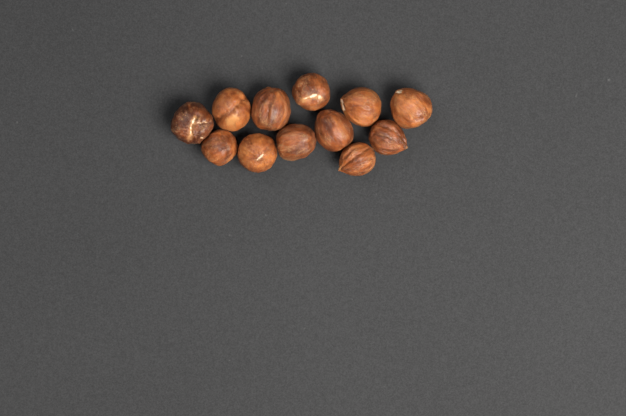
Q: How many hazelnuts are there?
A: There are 12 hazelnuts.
